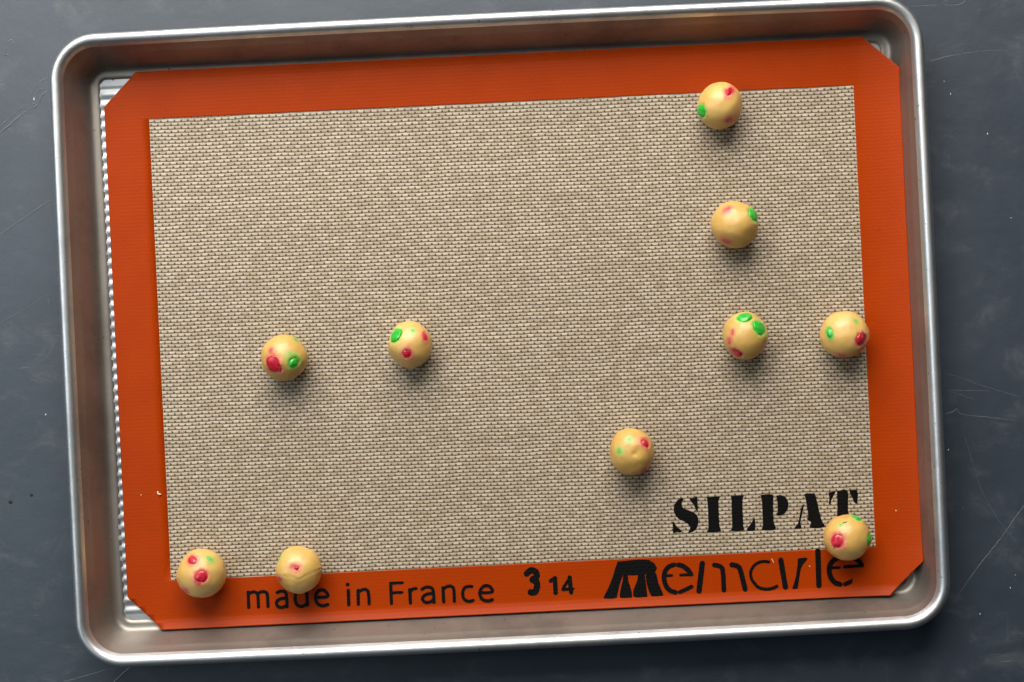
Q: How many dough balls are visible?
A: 10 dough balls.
